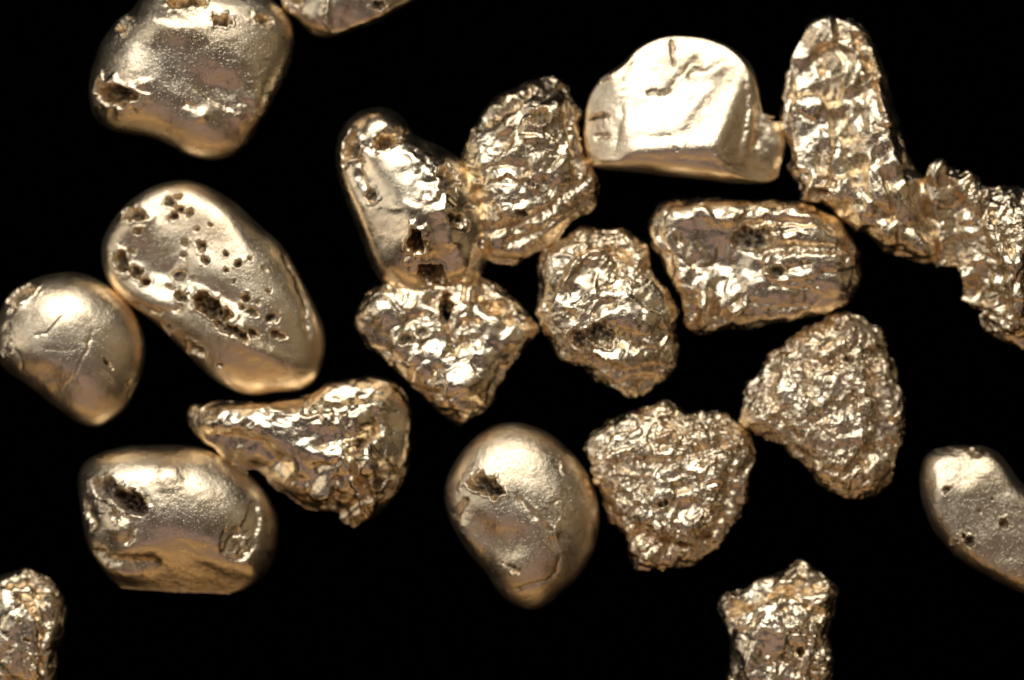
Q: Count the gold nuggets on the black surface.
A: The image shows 20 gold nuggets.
